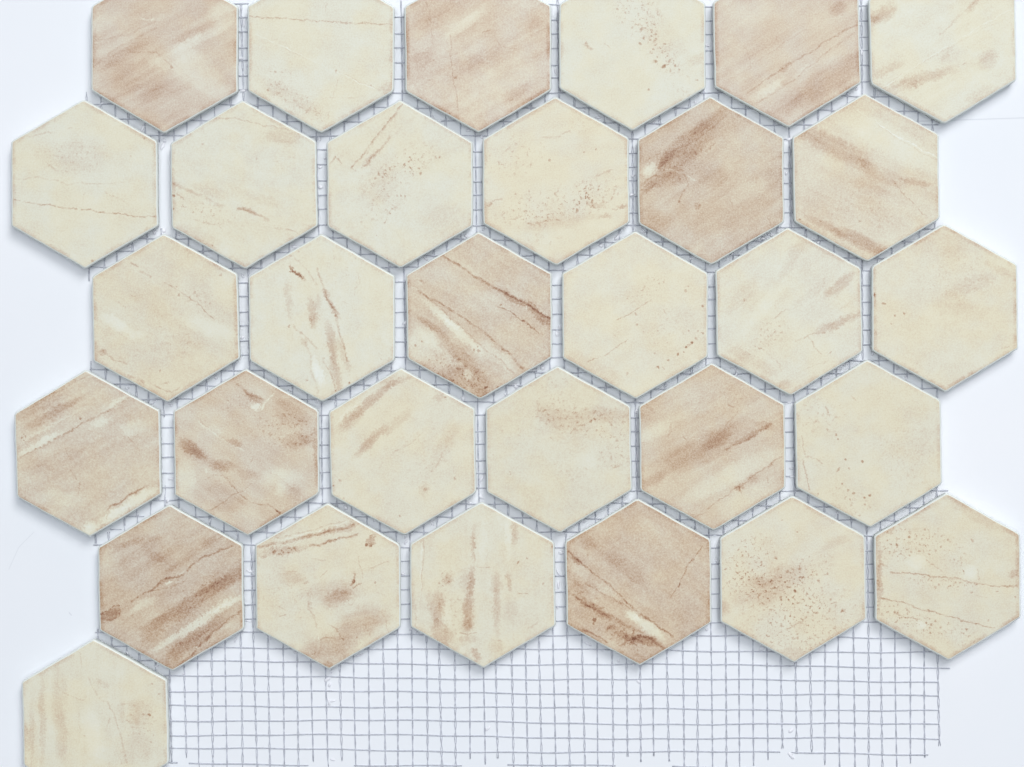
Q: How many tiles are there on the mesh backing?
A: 31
